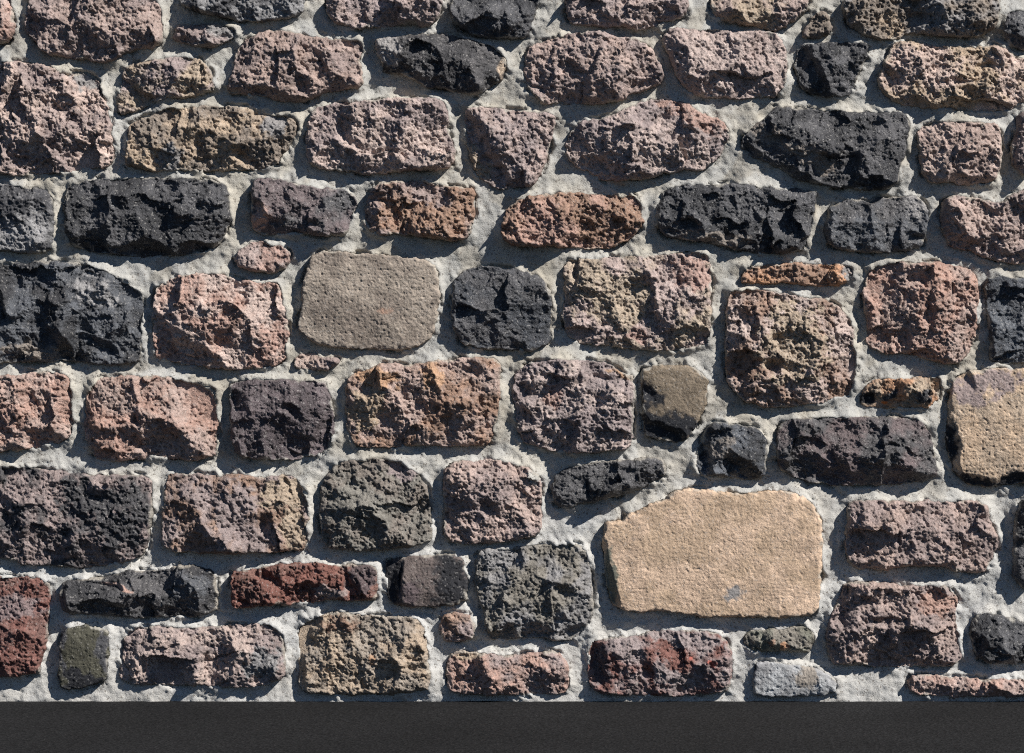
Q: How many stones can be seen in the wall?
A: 79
